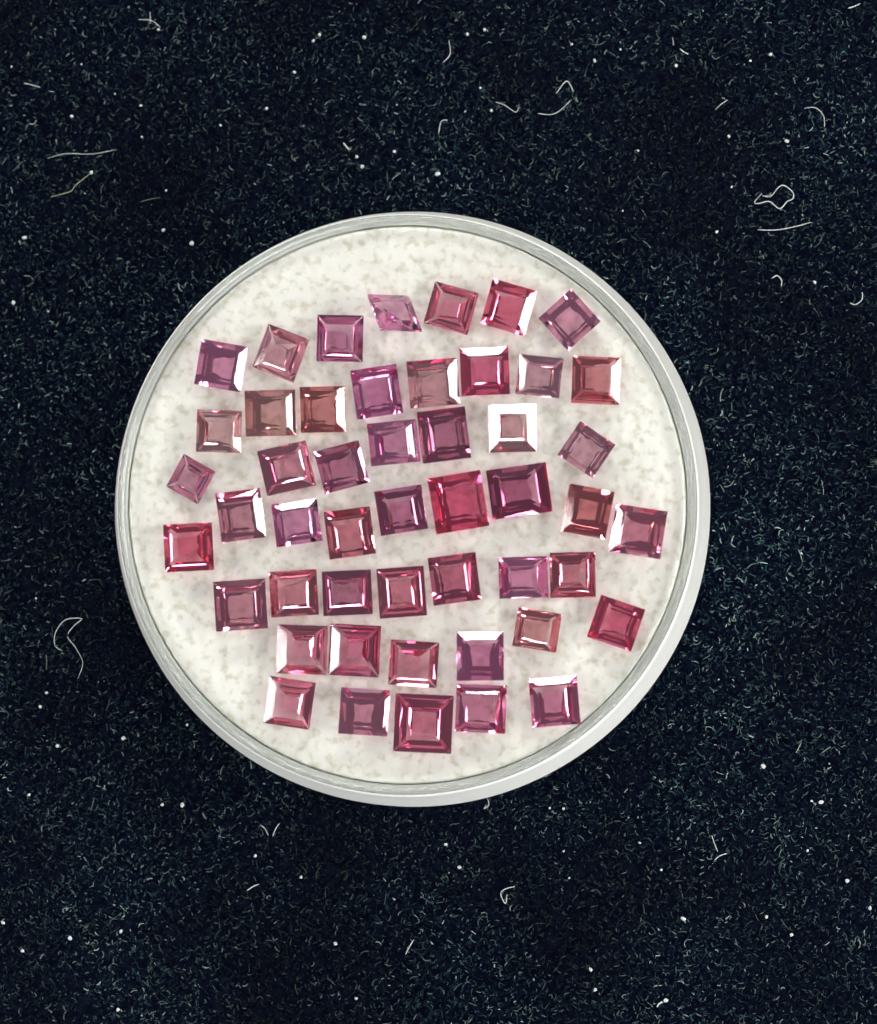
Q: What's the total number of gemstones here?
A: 49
